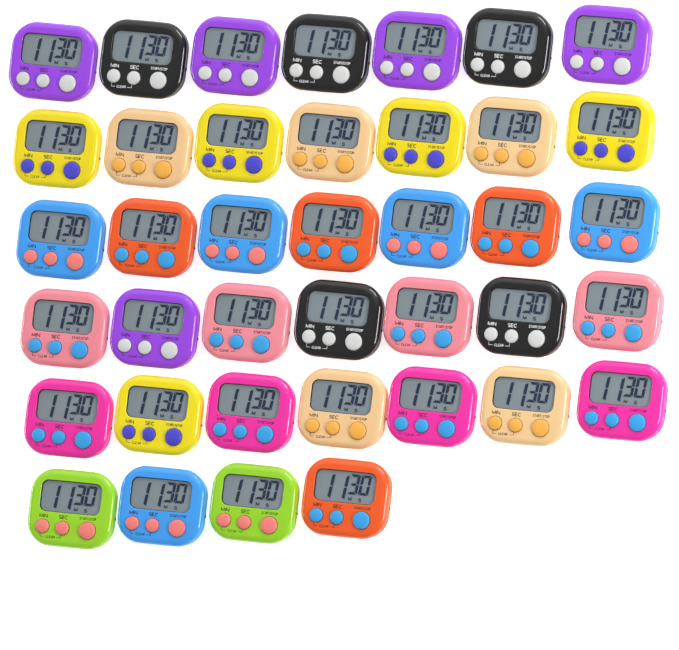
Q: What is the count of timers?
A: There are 39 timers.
